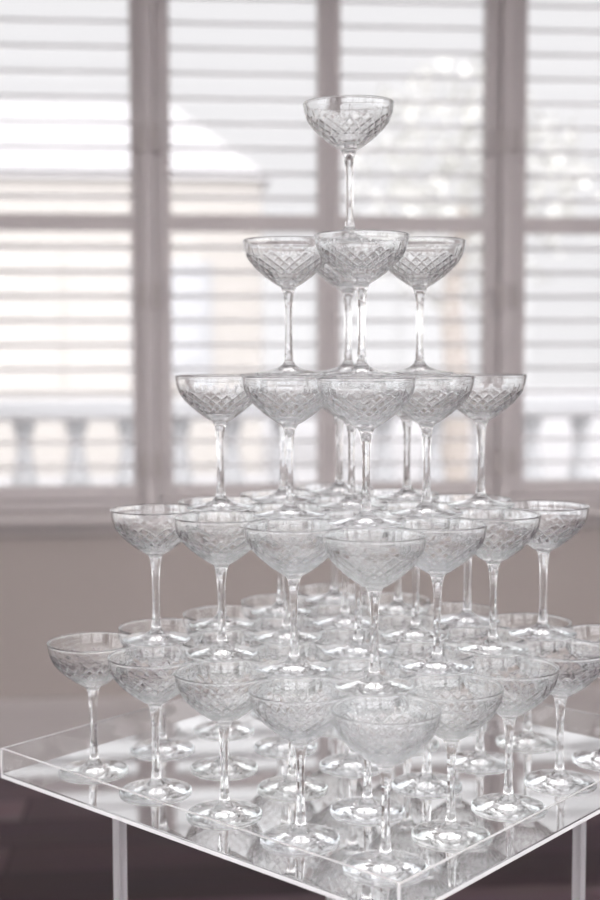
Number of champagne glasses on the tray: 55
